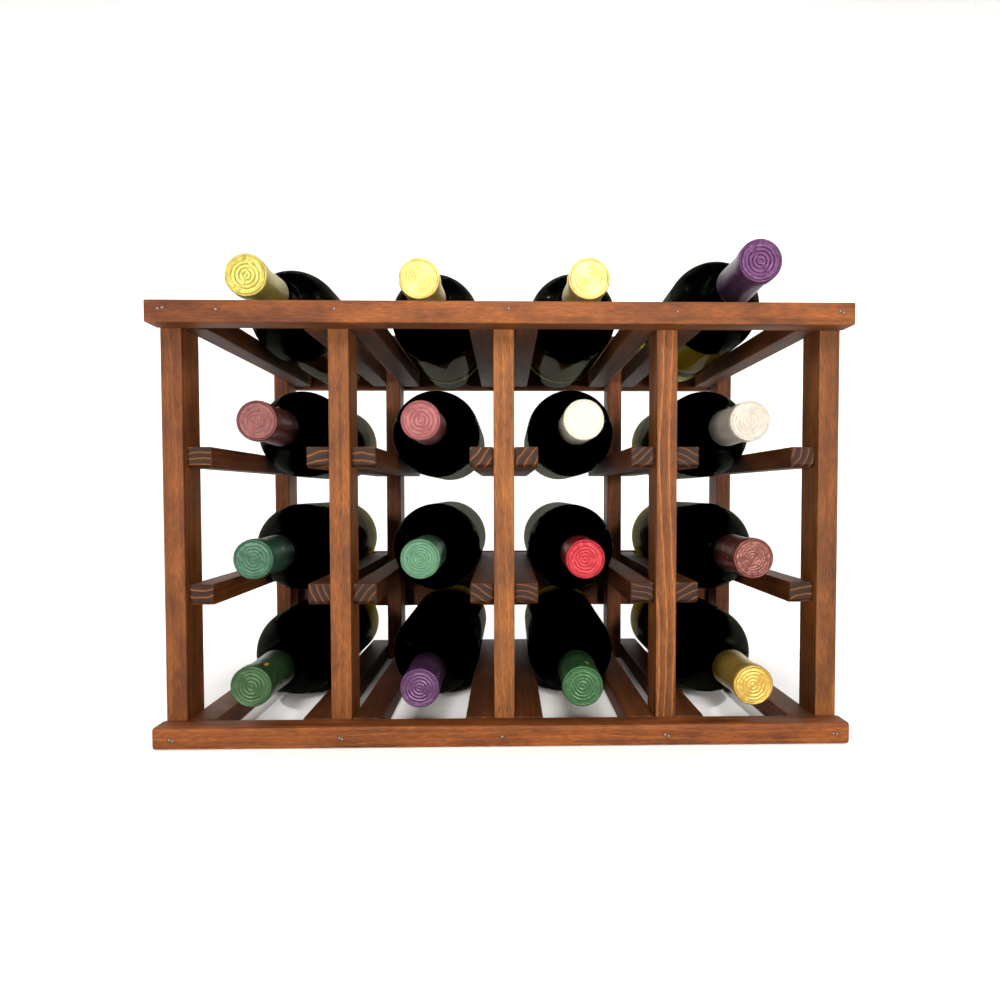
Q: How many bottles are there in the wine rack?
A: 16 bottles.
